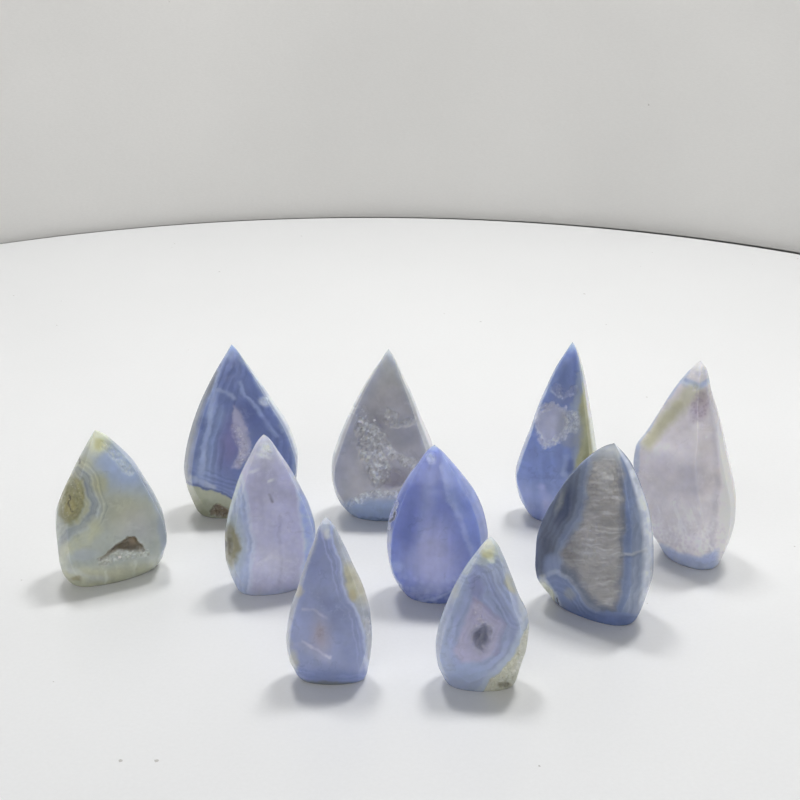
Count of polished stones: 10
